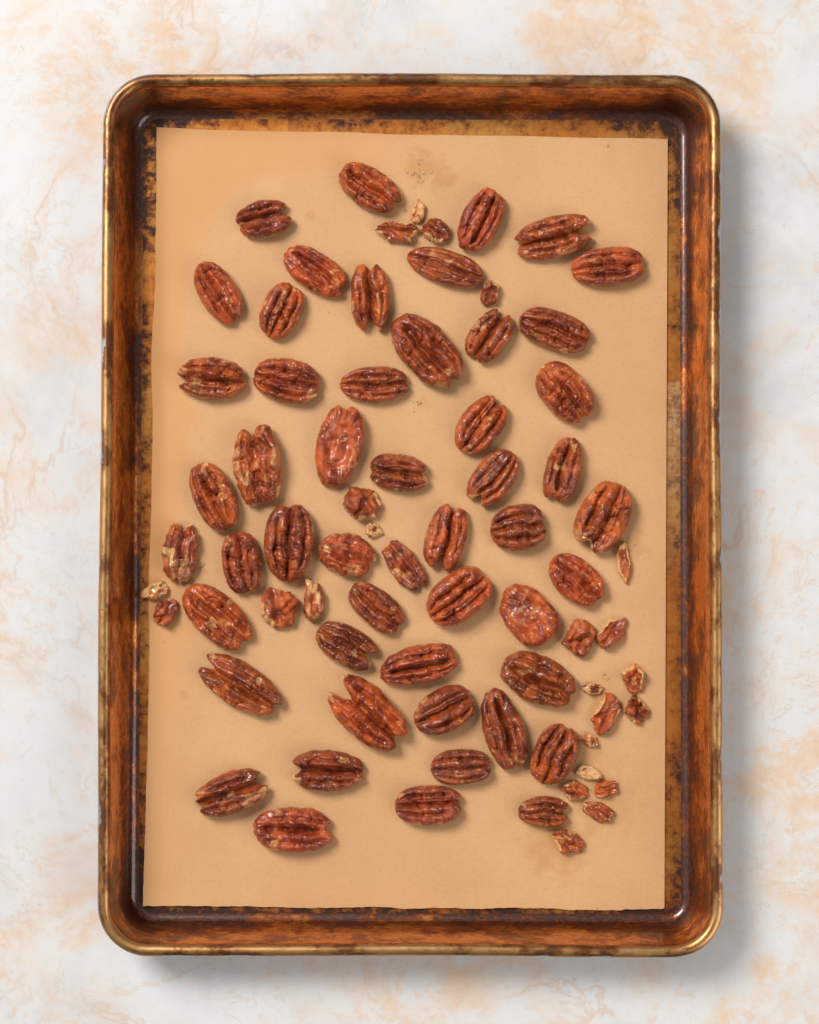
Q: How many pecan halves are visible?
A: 51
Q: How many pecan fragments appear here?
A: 23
